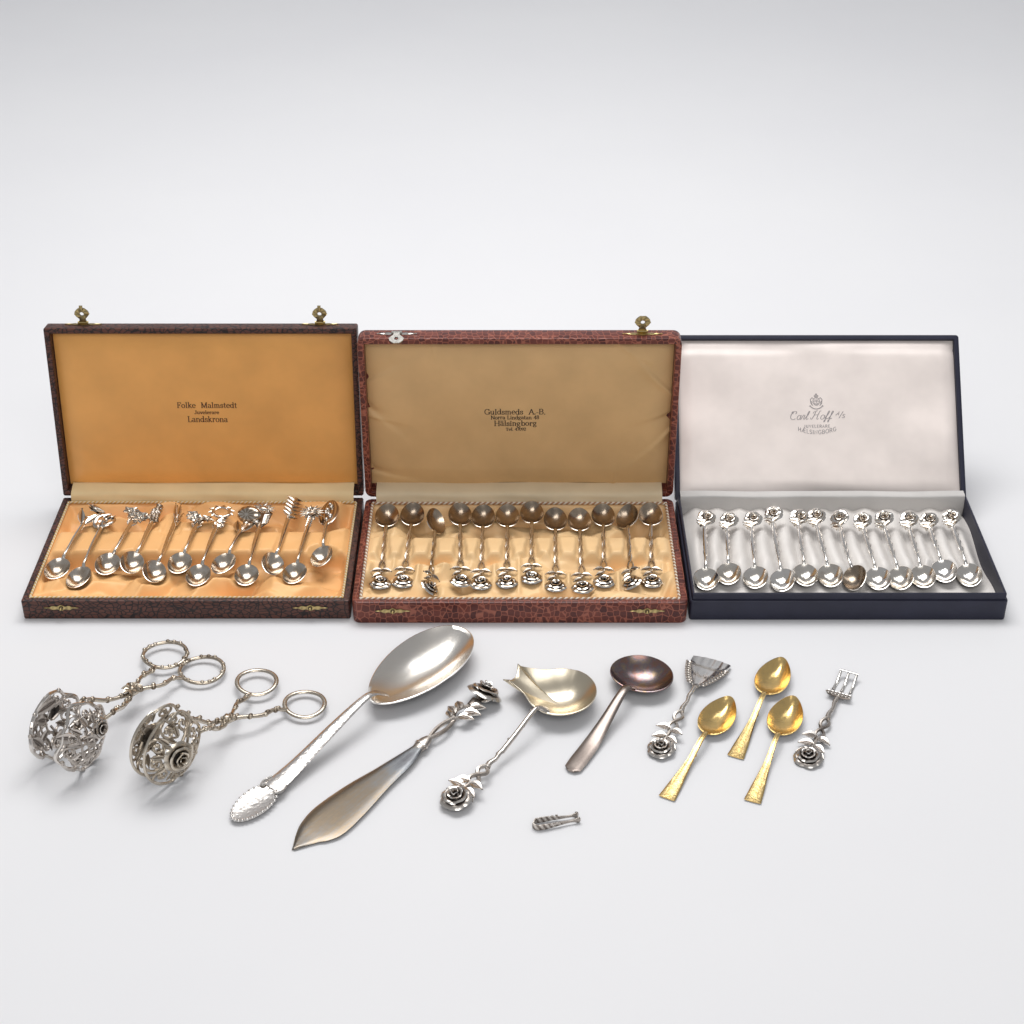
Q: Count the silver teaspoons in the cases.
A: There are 36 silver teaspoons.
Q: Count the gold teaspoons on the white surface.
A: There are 3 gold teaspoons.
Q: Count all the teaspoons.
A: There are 39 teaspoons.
